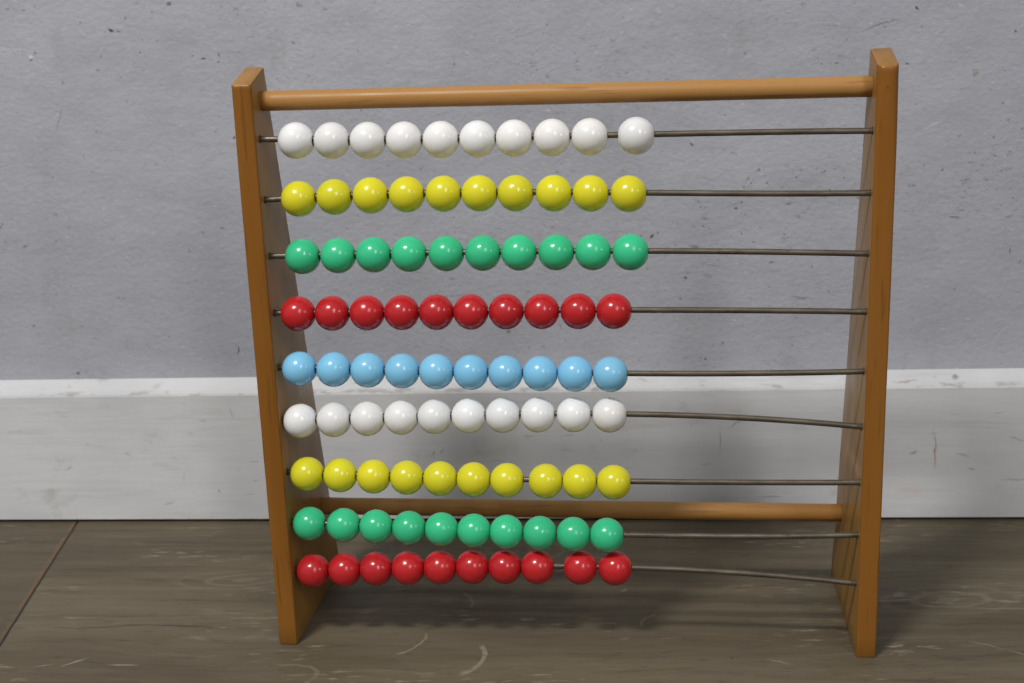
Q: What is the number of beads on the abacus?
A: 90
